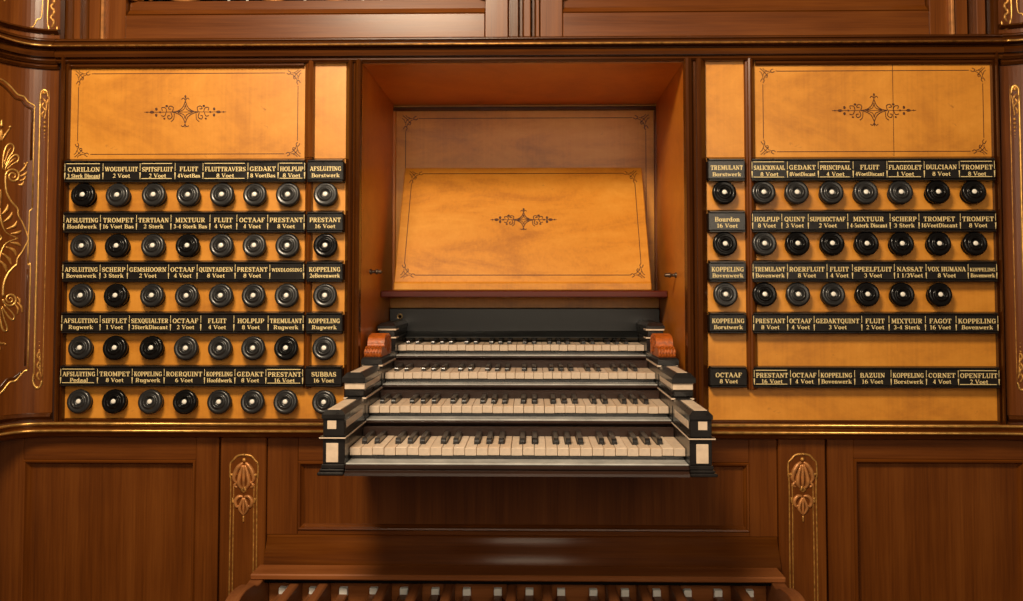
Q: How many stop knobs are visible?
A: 63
